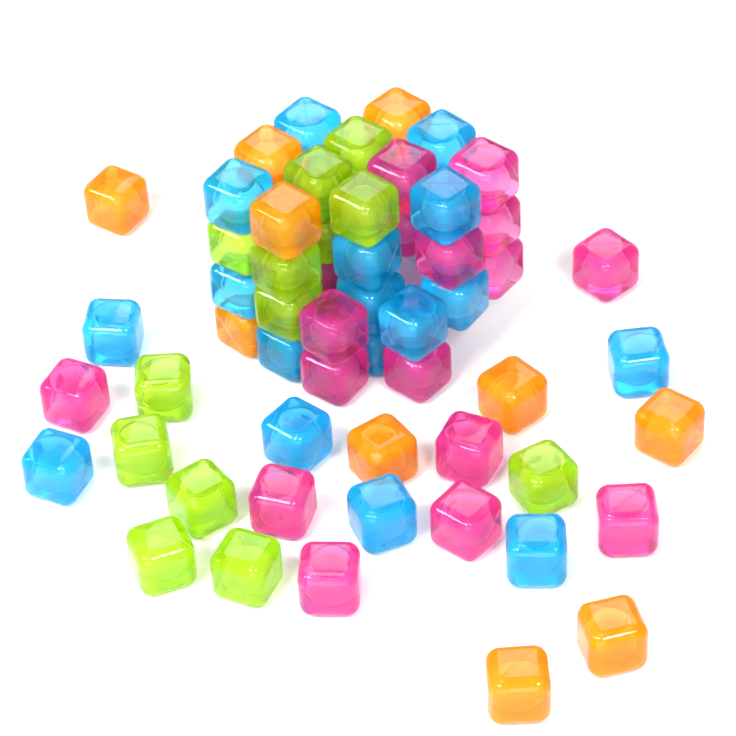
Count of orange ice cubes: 10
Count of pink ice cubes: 17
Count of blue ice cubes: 17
